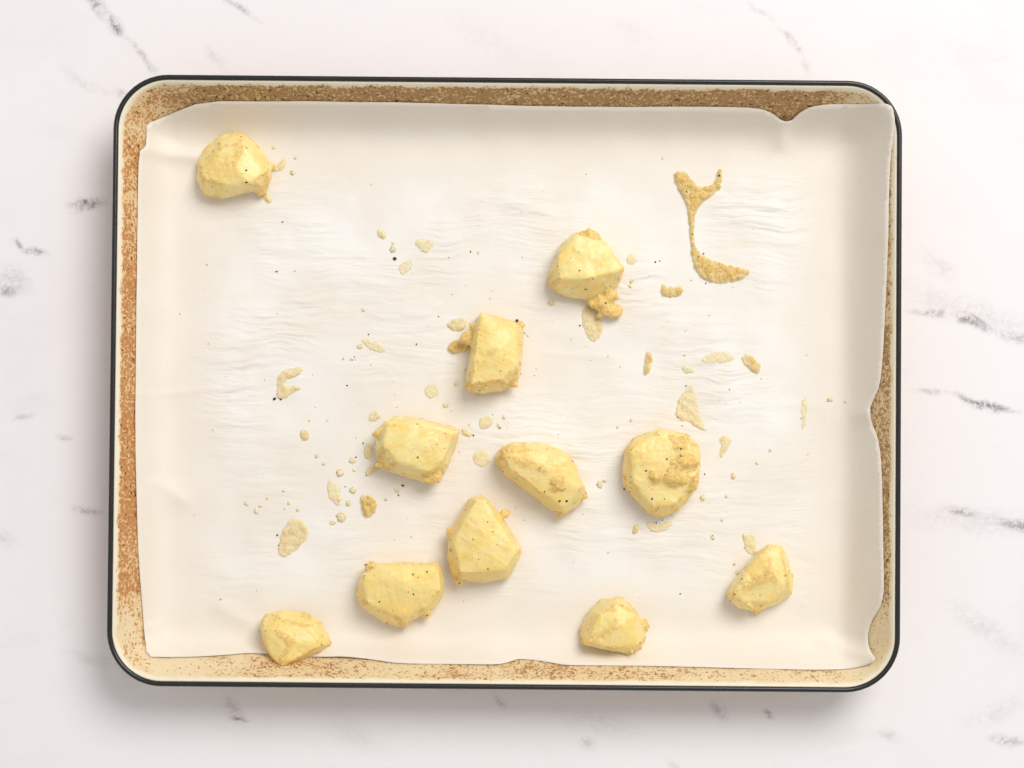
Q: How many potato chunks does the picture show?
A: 11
